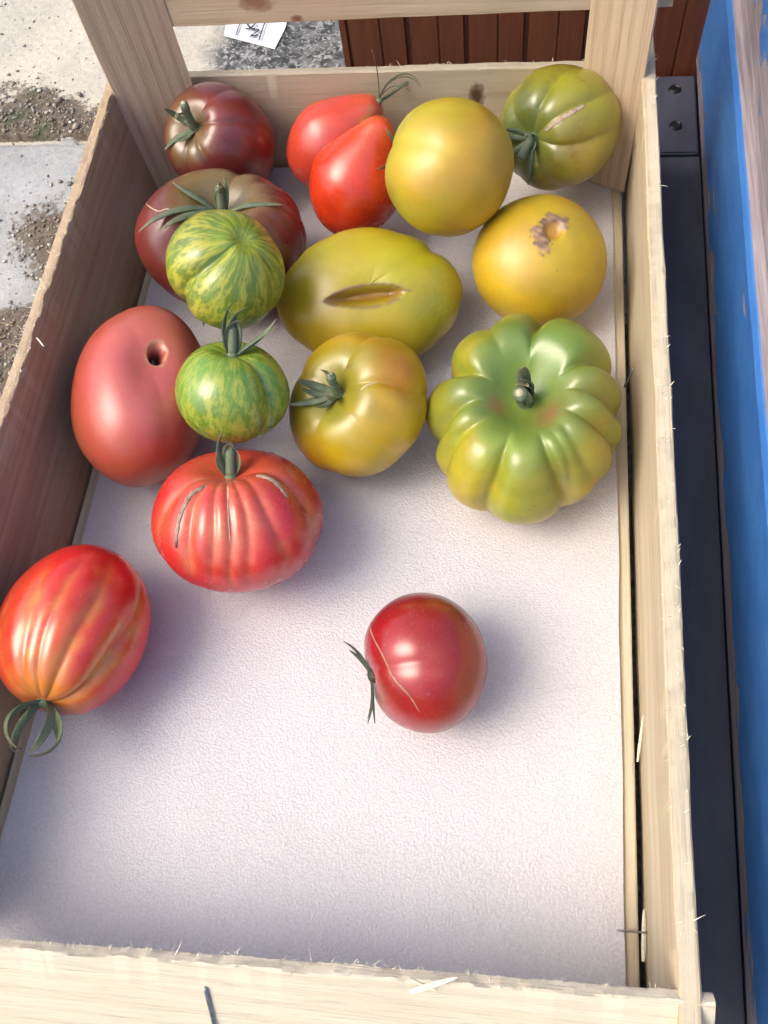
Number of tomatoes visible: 16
